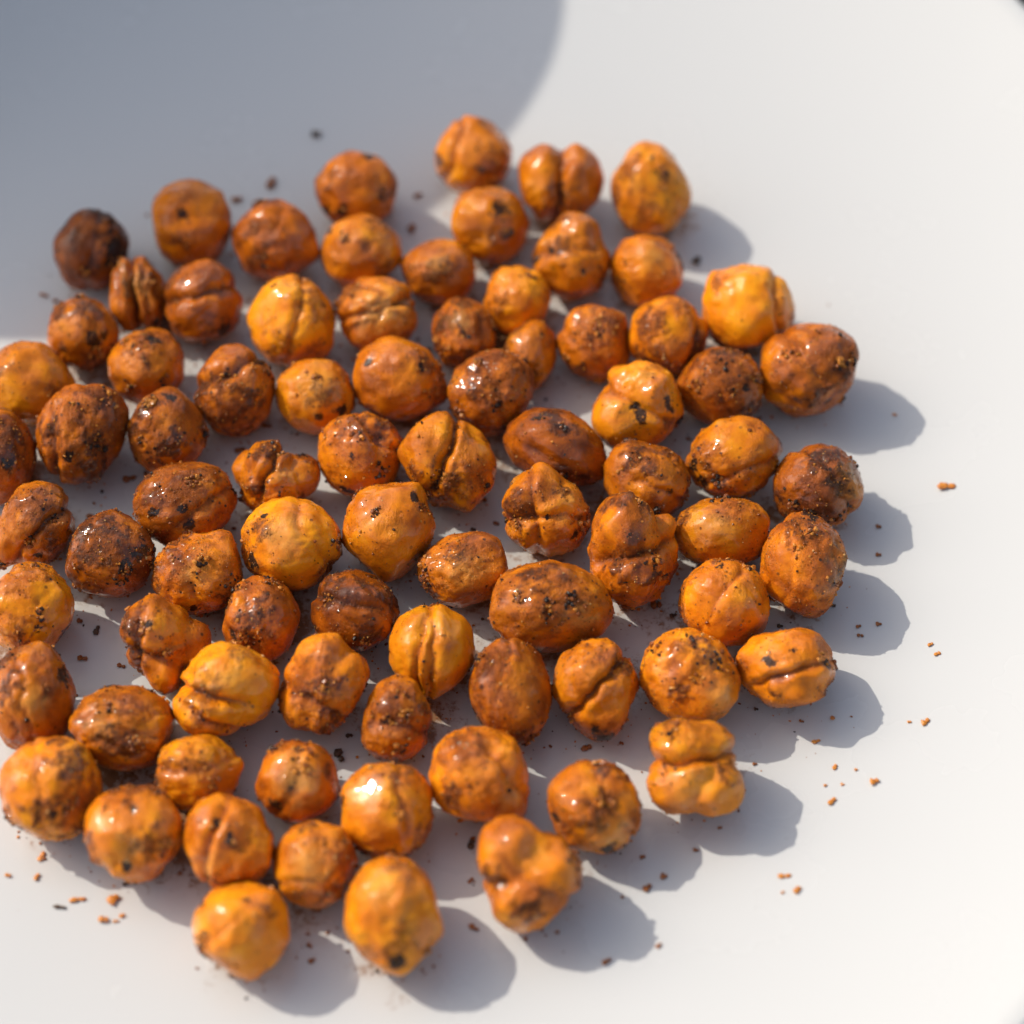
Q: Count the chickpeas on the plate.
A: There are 82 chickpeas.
